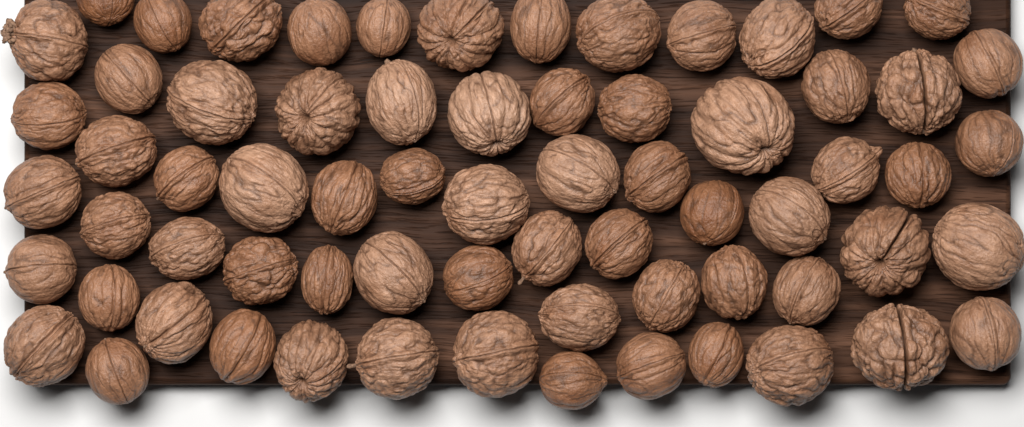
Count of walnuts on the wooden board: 68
